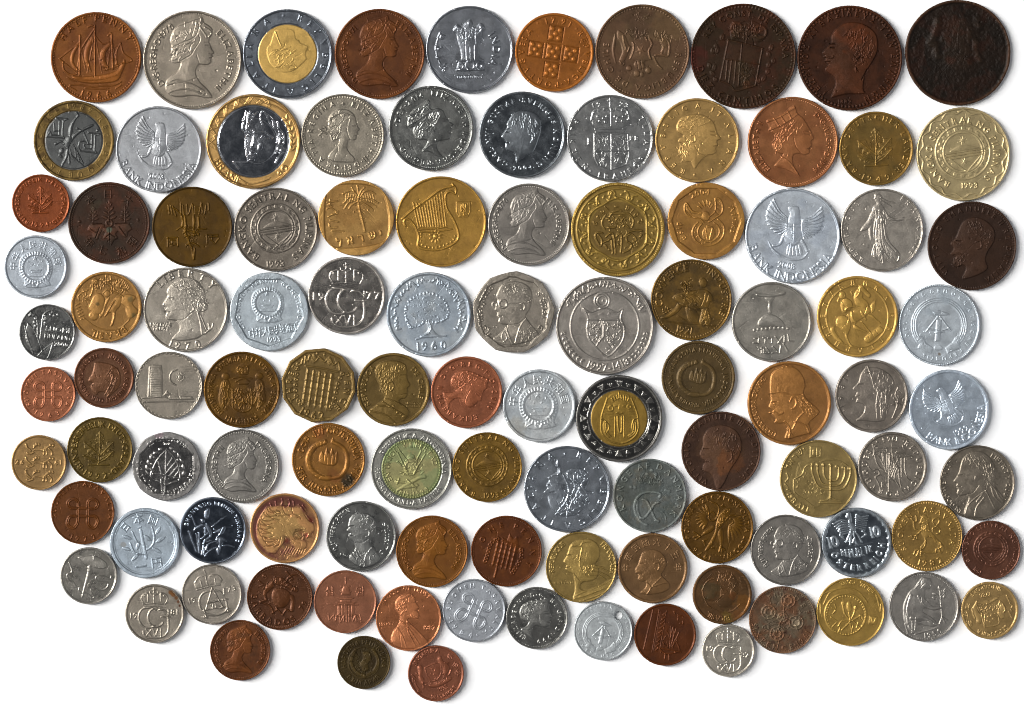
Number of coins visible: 105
